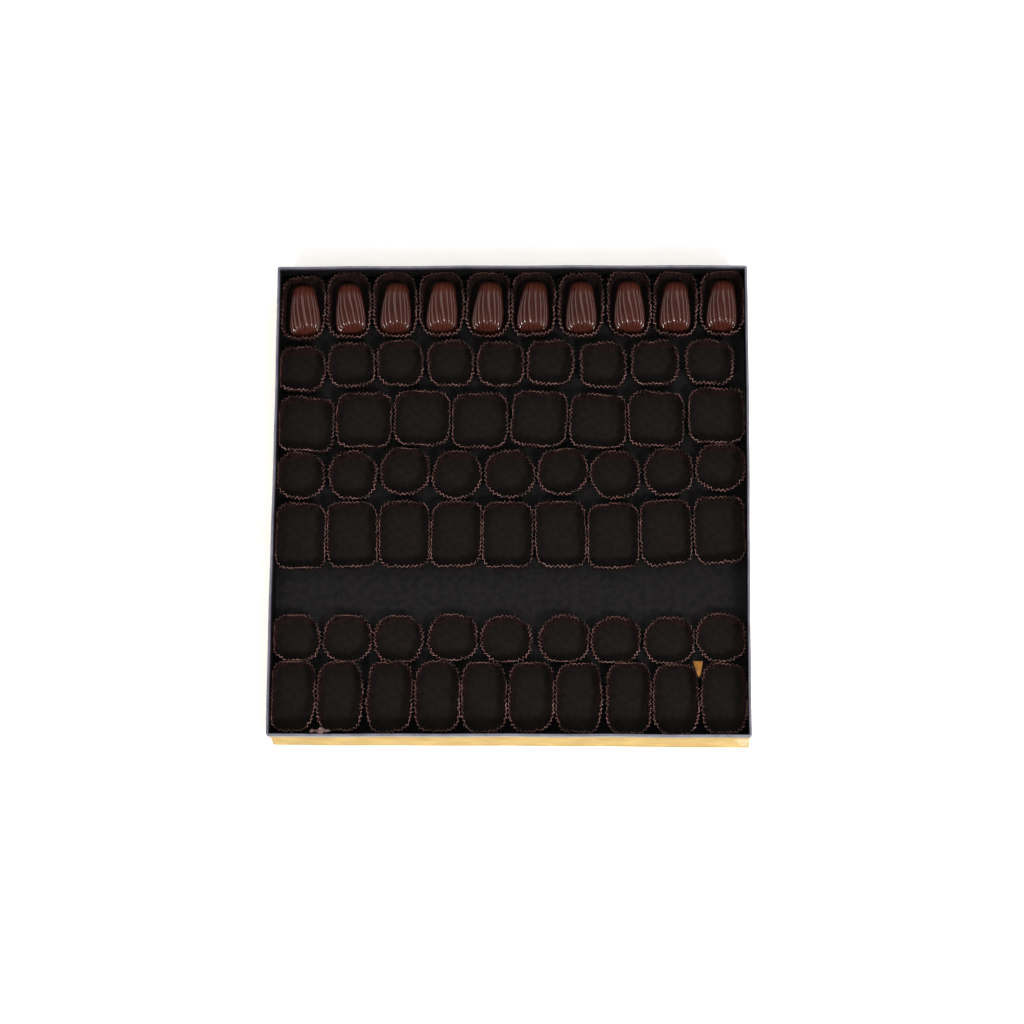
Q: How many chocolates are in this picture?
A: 10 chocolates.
